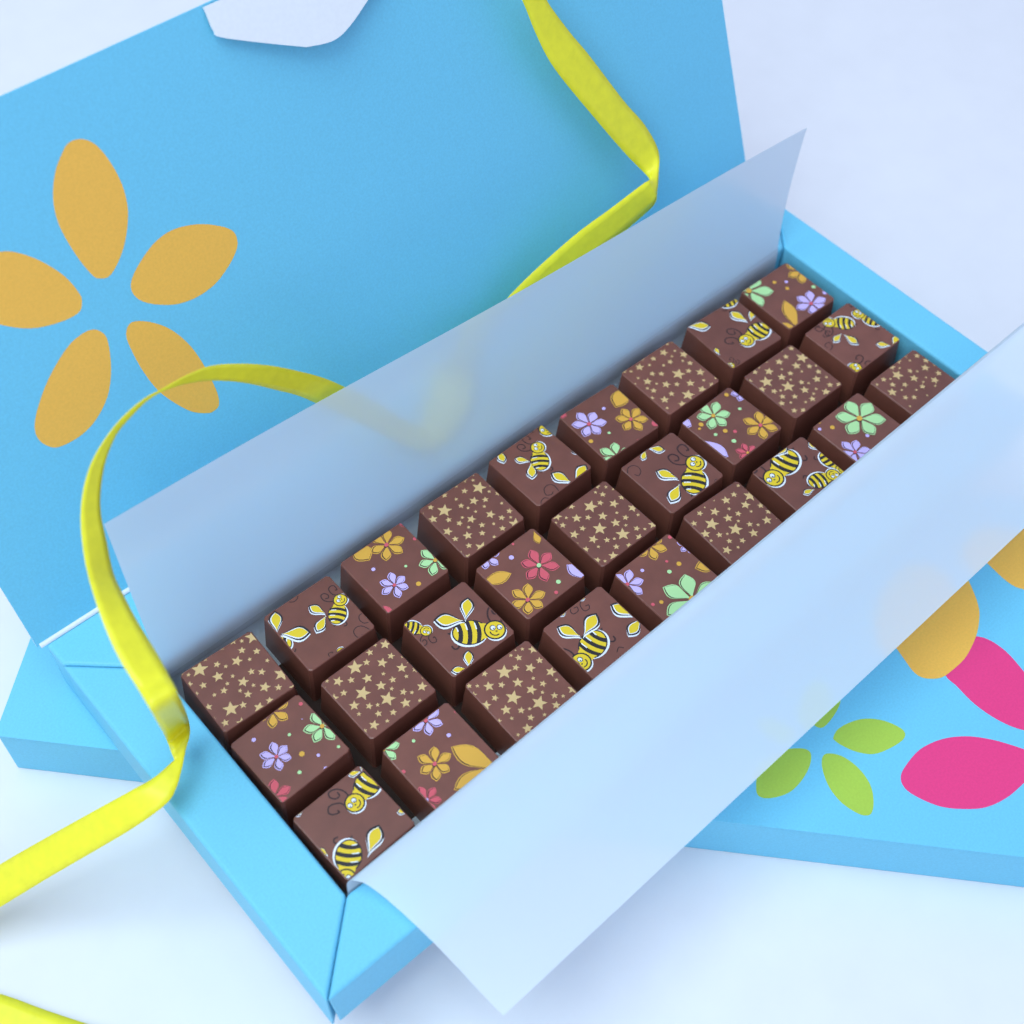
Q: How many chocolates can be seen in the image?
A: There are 27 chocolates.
